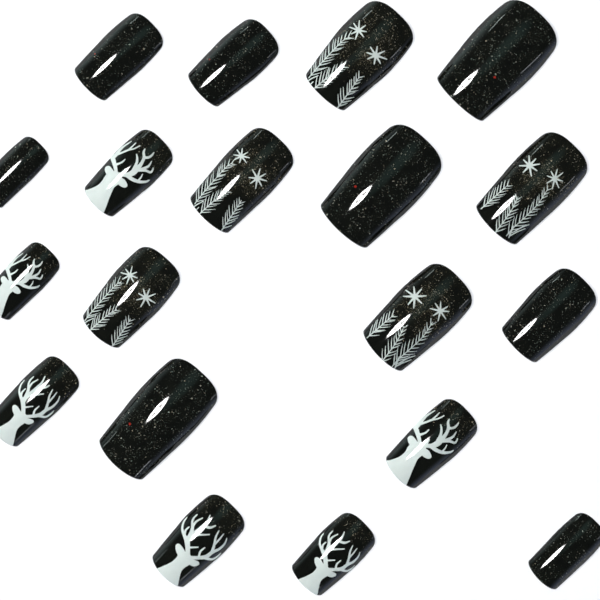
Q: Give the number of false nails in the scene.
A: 19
